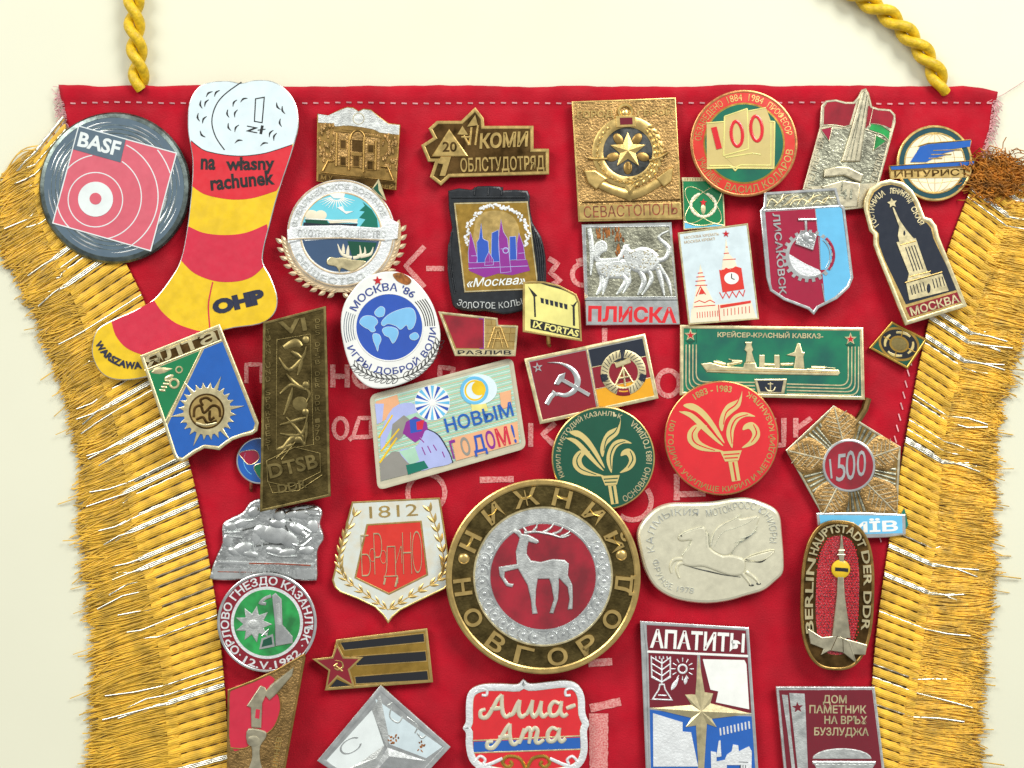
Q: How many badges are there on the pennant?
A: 40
